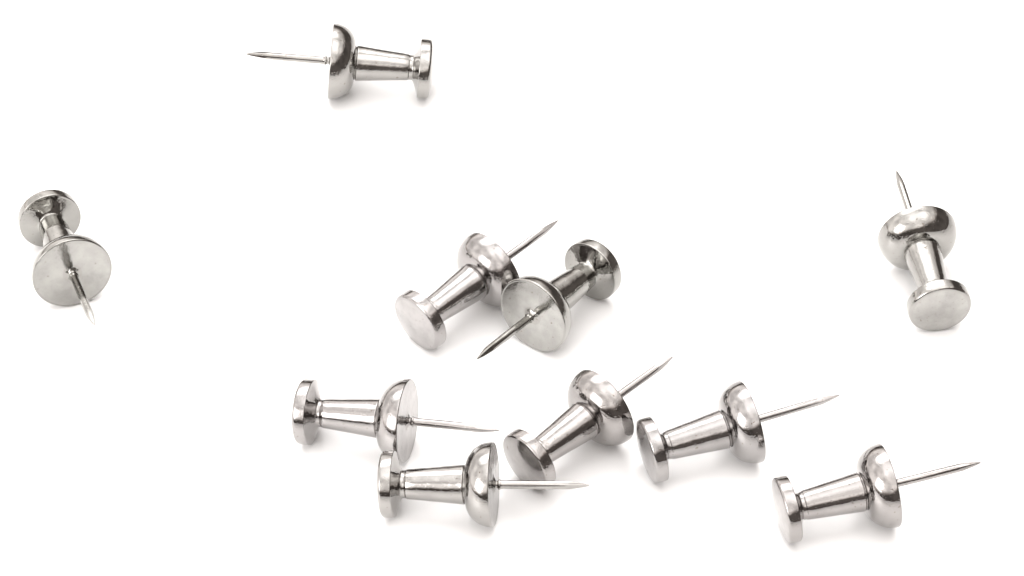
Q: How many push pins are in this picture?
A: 10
